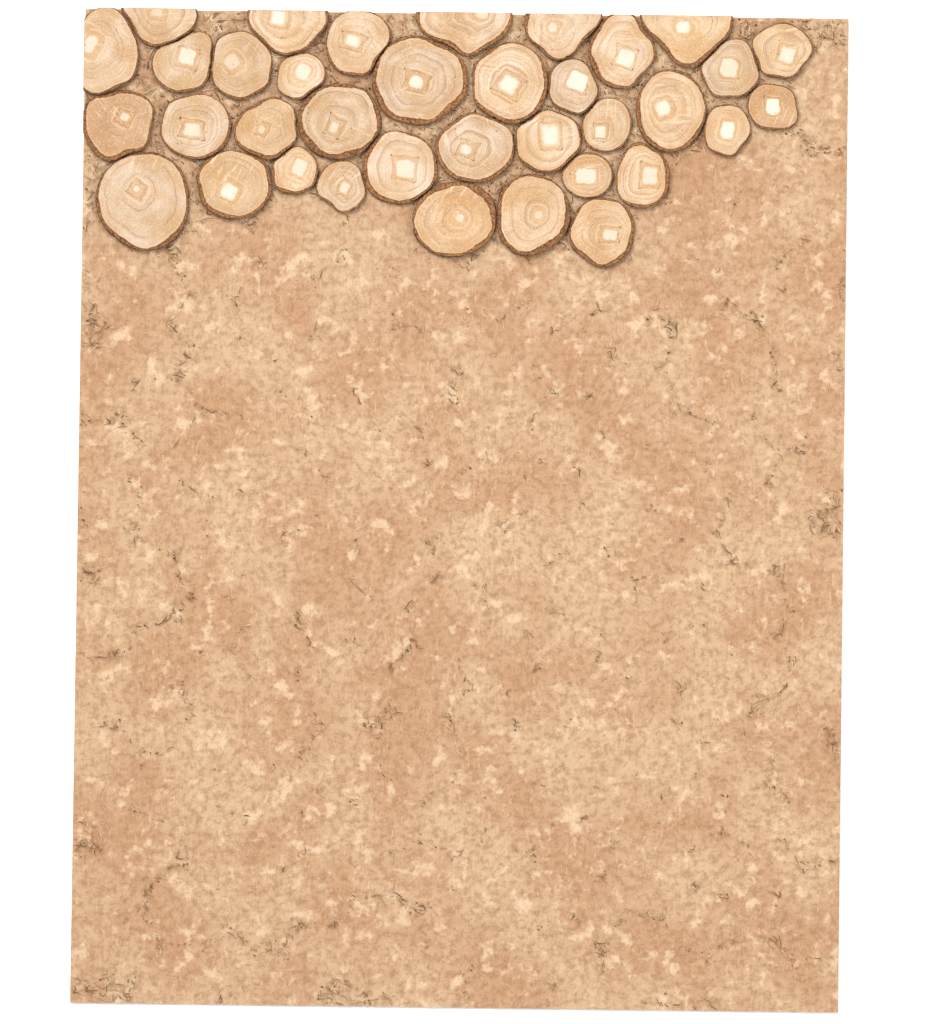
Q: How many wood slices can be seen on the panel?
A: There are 36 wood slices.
